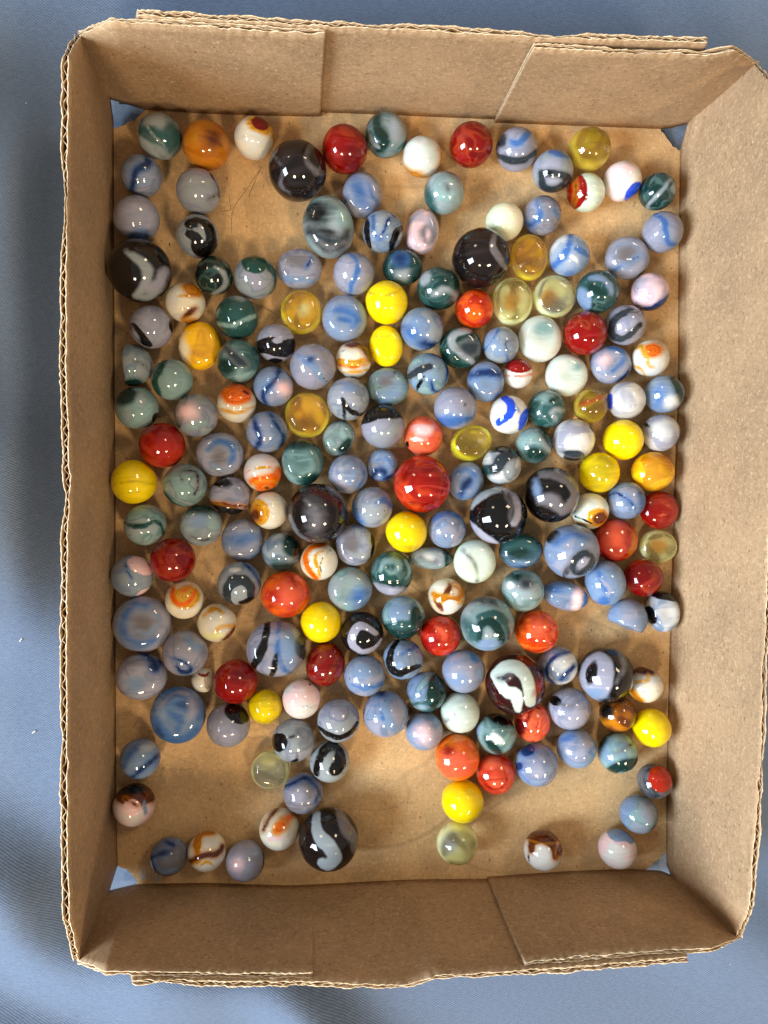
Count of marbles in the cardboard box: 197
